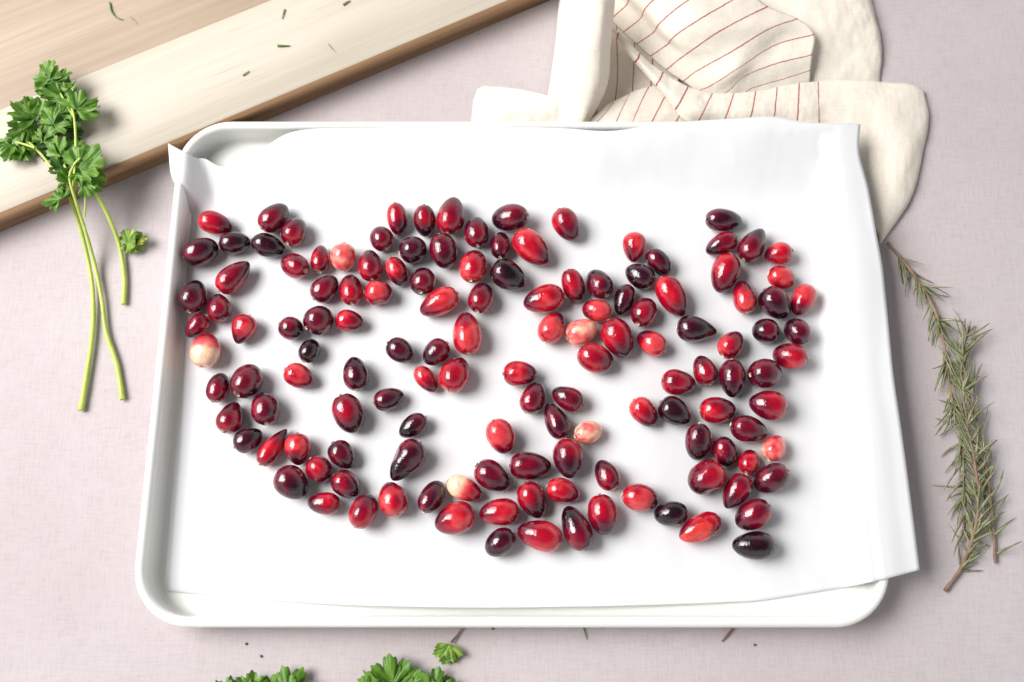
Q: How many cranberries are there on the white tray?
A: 135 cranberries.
